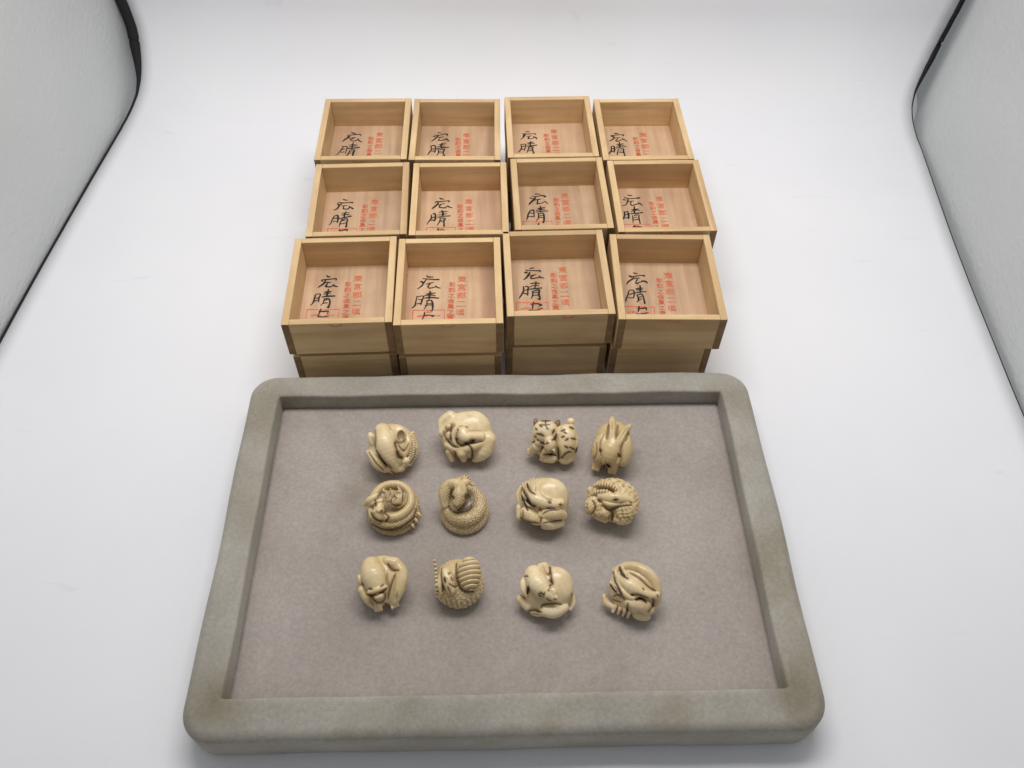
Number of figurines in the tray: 12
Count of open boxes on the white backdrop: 12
